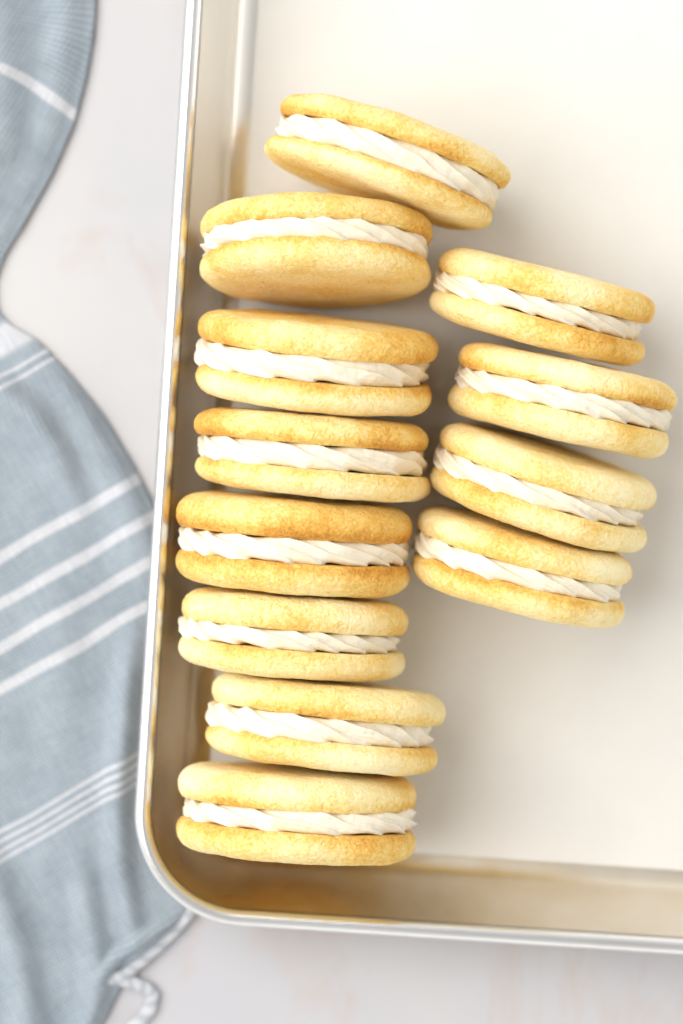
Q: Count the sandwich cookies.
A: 12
